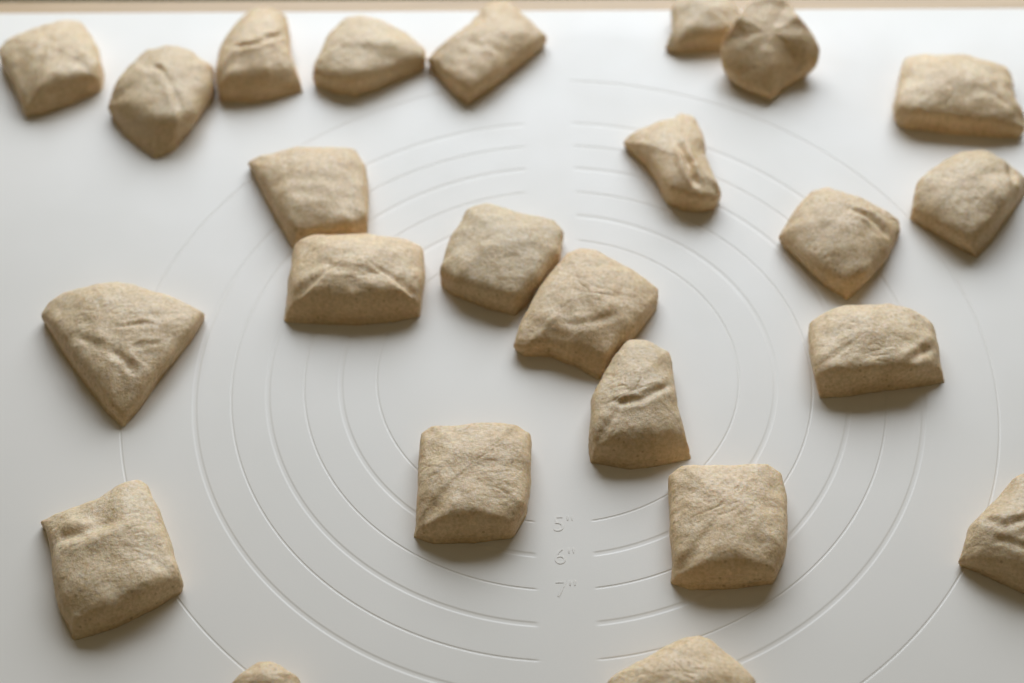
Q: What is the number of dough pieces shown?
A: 24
